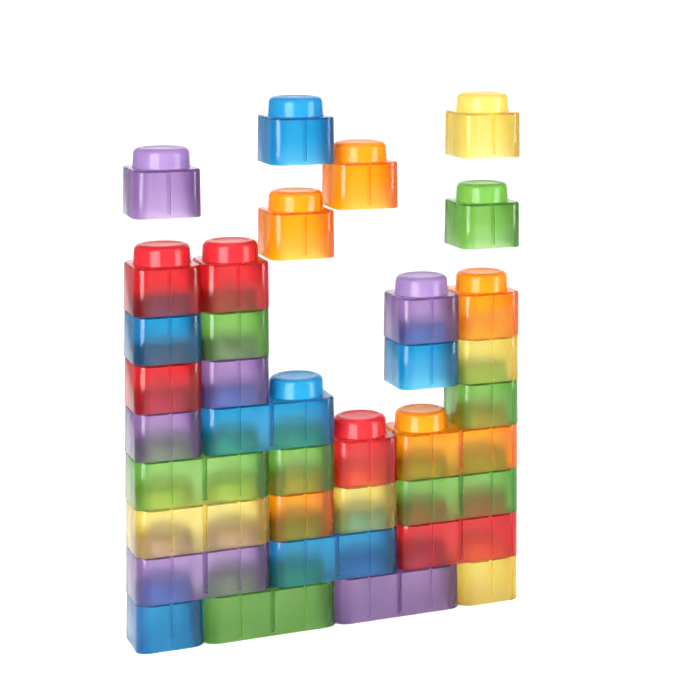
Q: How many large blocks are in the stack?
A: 10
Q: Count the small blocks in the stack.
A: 24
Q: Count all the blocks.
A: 34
